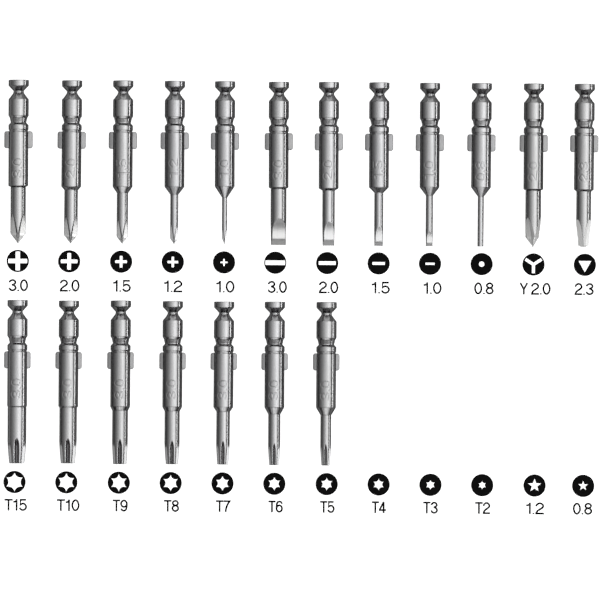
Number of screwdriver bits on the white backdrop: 19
